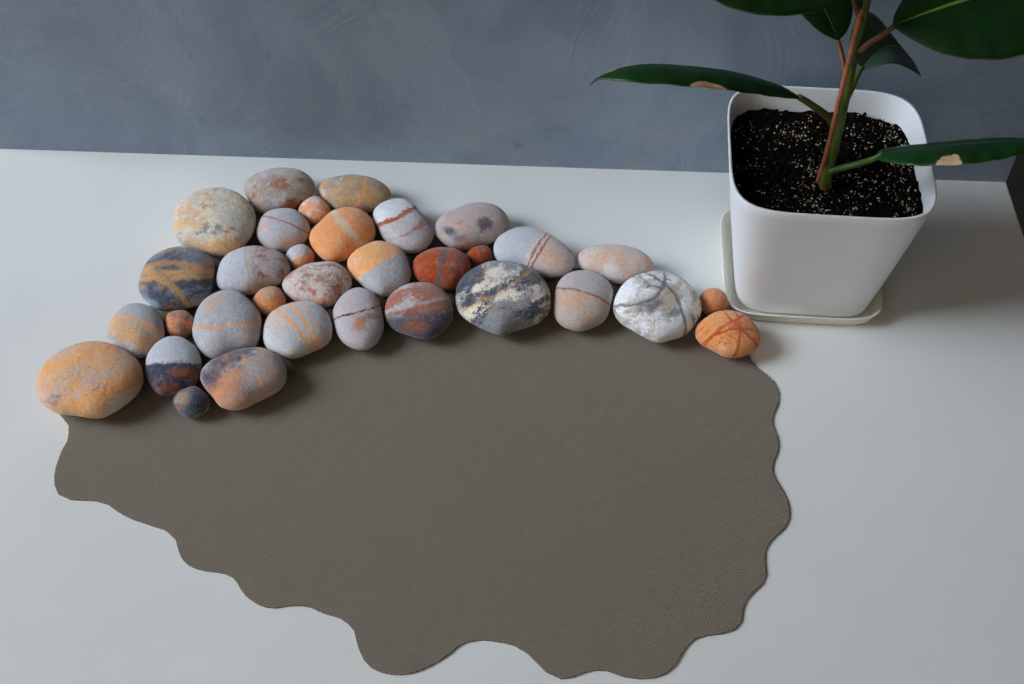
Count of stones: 33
